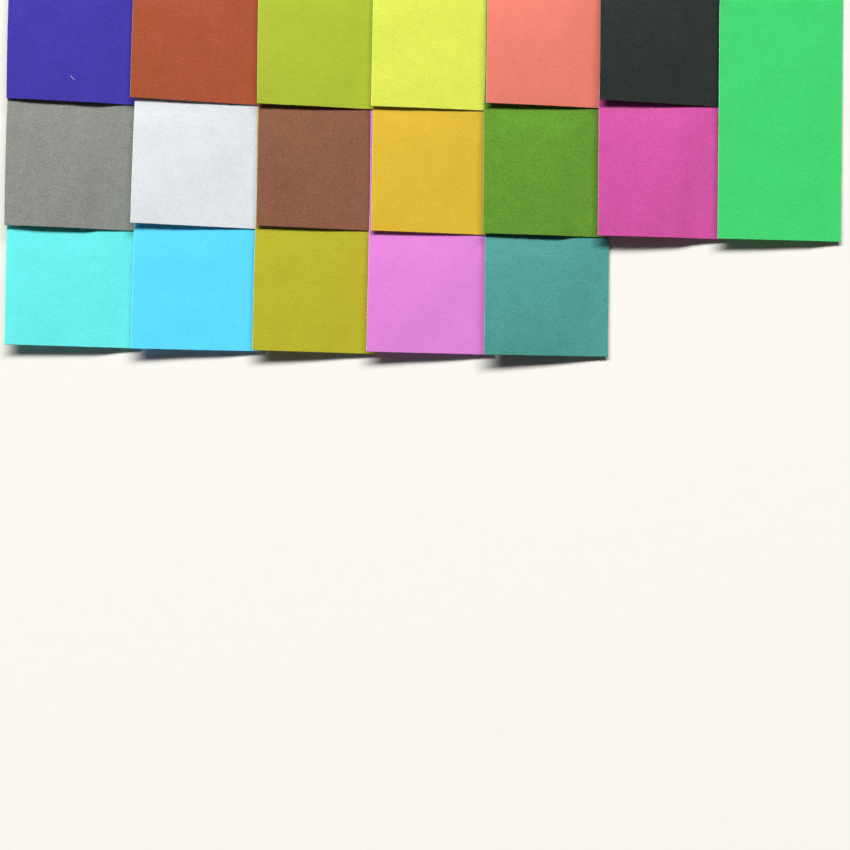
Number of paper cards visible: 18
